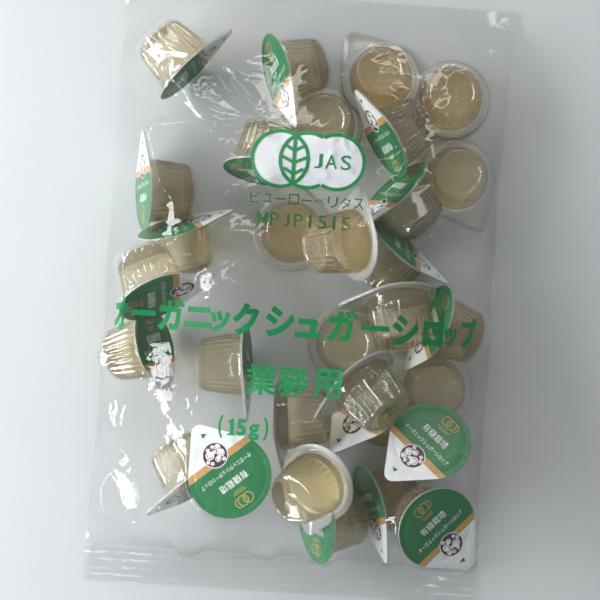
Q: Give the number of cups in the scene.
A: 31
